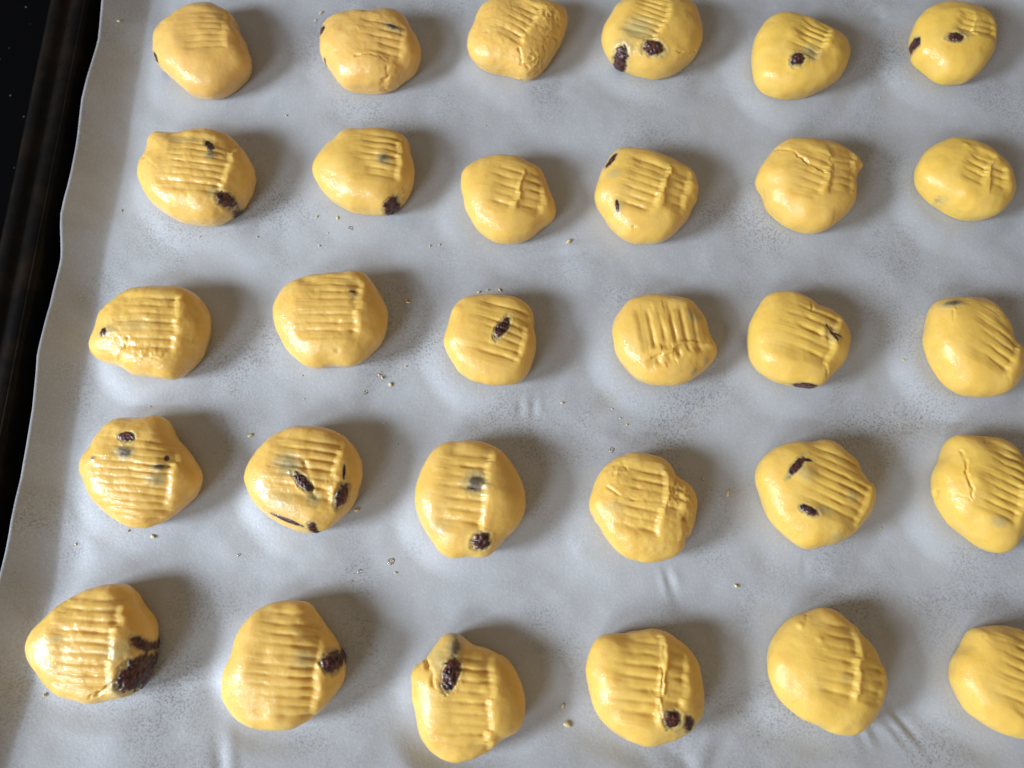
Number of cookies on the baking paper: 30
